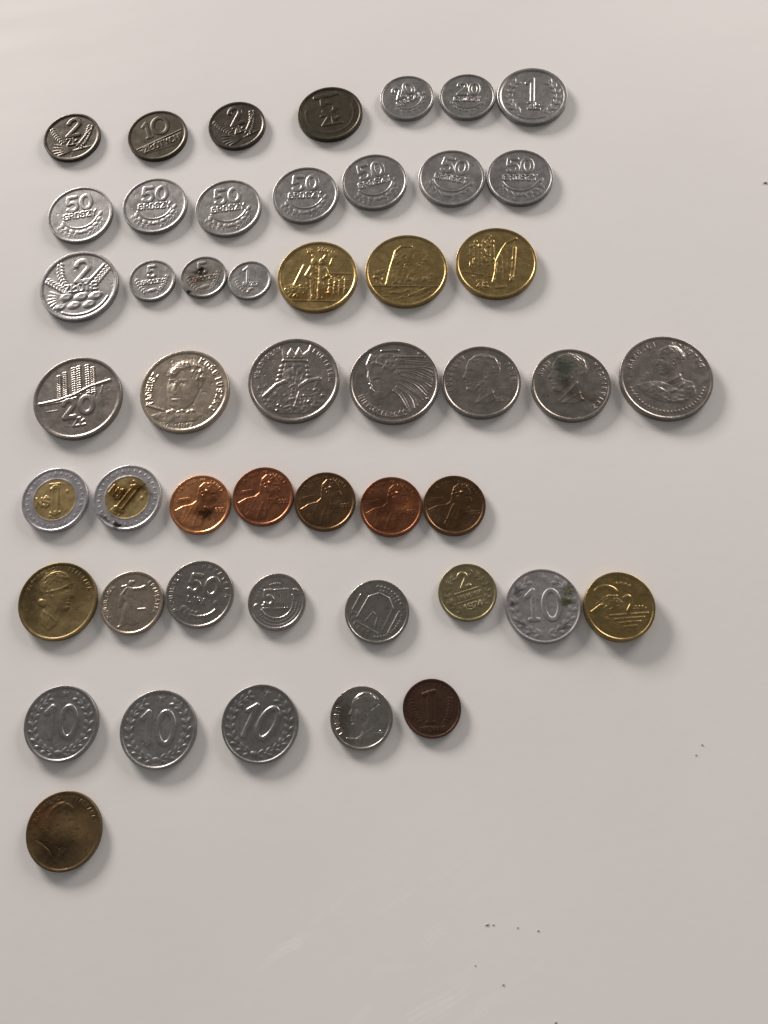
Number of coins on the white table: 49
